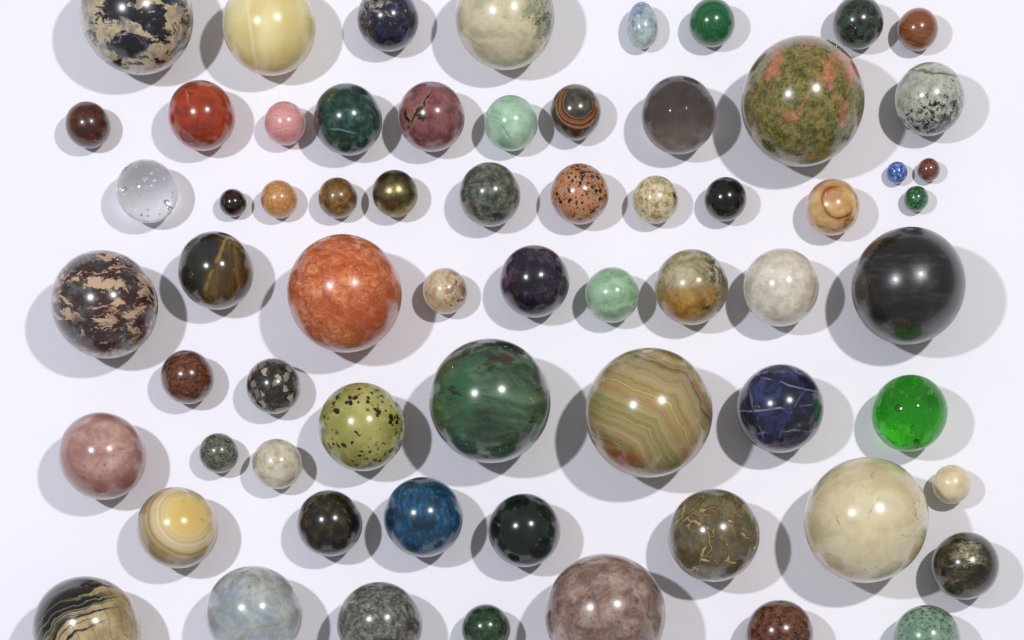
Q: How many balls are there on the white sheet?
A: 65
